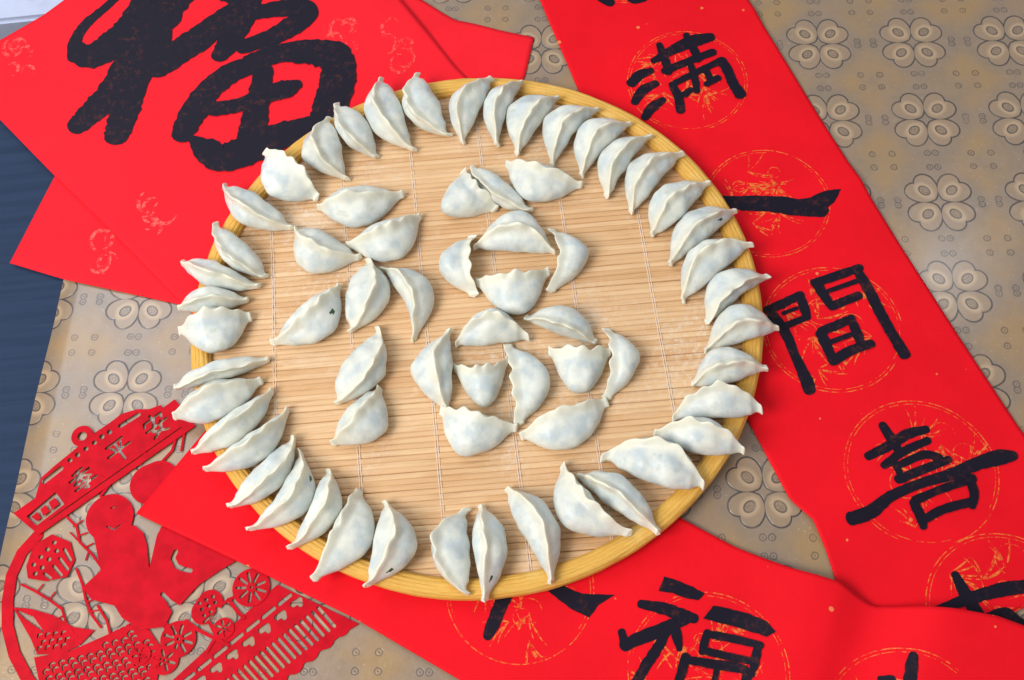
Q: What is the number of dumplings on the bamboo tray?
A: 64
